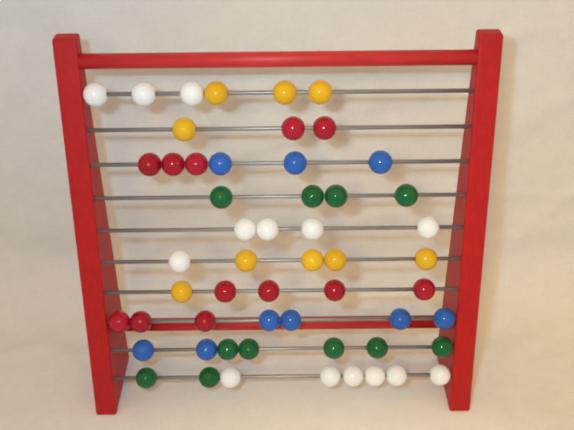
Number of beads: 55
